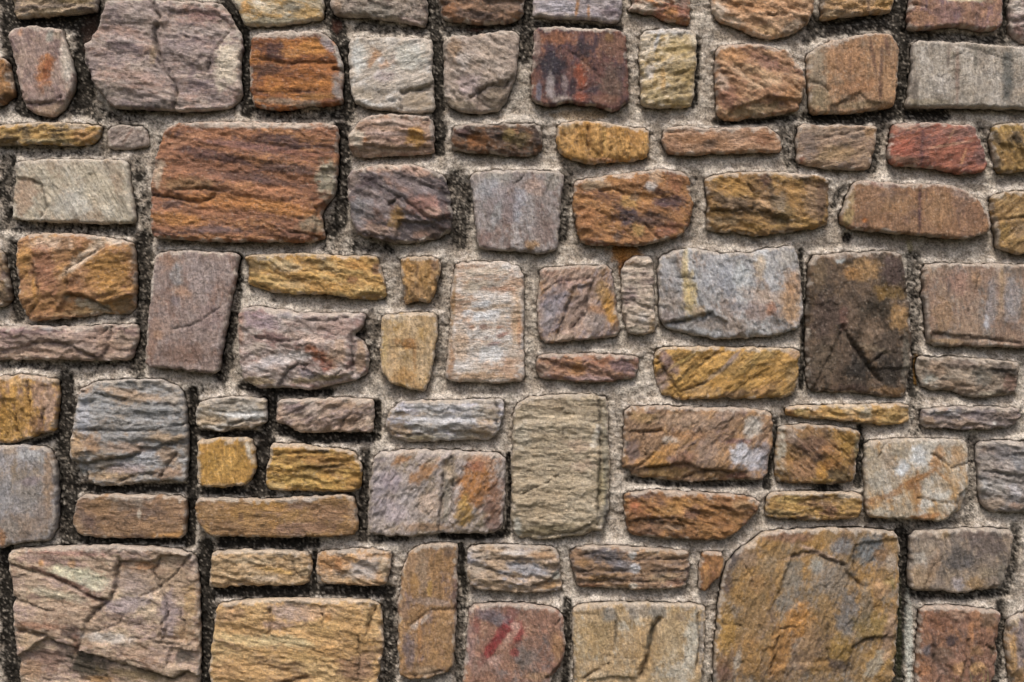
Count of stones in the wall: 89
